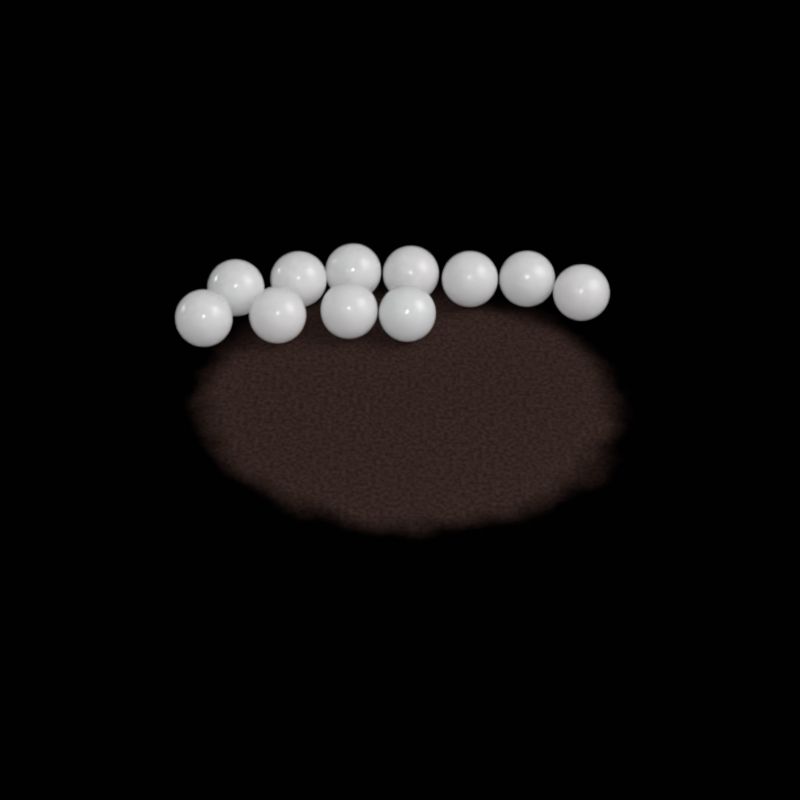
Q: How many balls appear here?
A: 11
